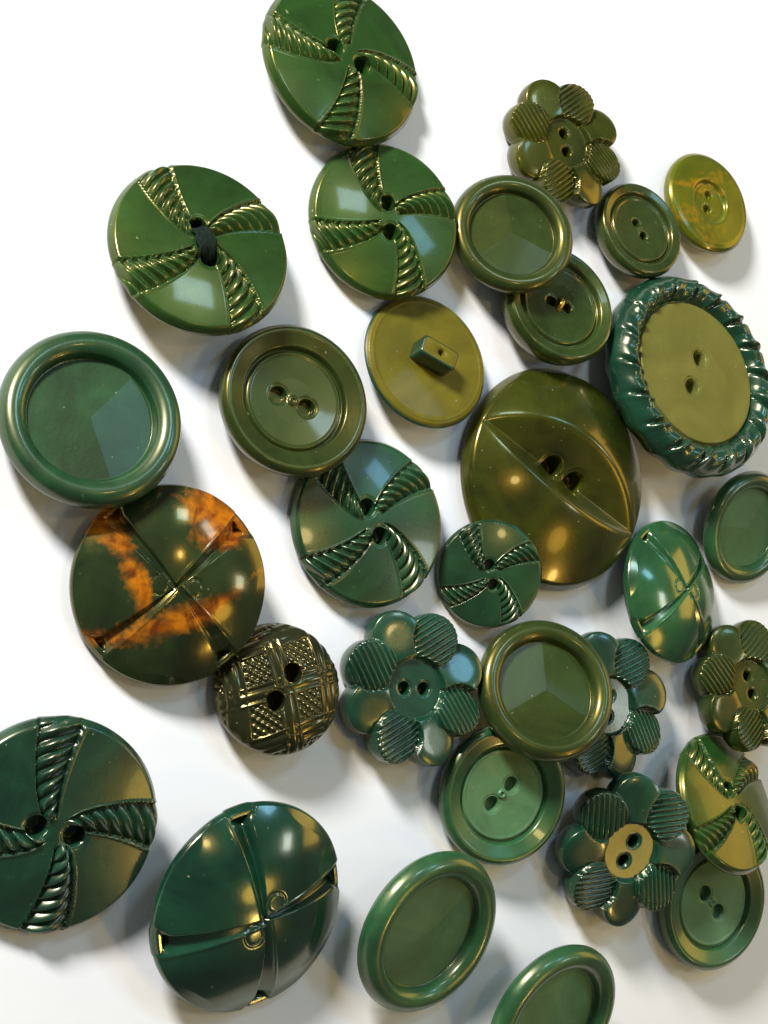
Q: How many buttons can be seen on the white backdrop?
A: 31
